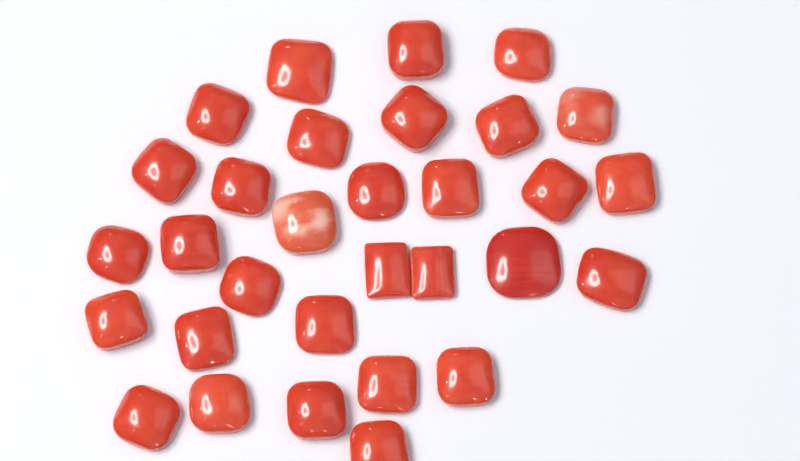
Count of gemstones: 31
